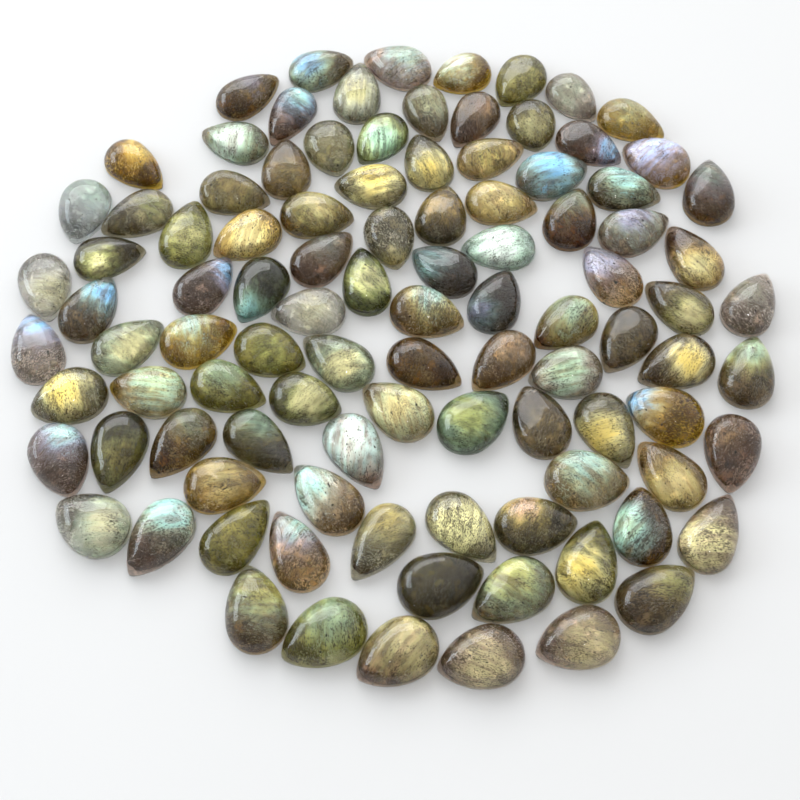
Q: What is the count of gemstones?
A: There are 101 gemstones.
